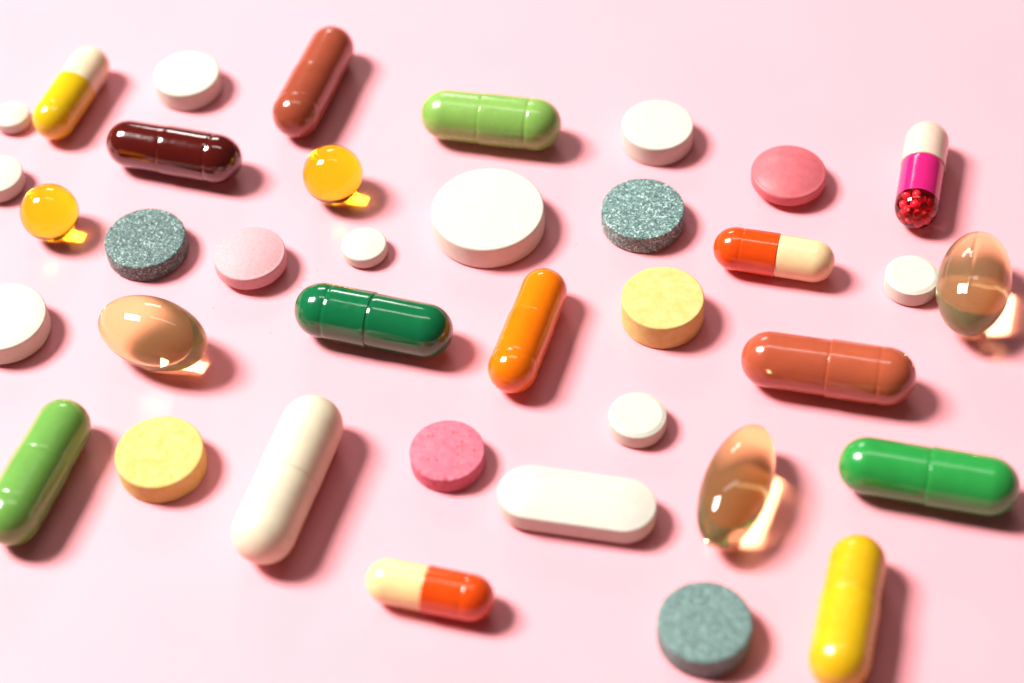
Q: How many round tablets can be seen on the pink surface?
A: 17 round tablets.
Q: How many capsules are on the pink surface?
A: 14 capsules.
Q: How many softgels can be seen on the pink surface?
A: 5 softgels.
